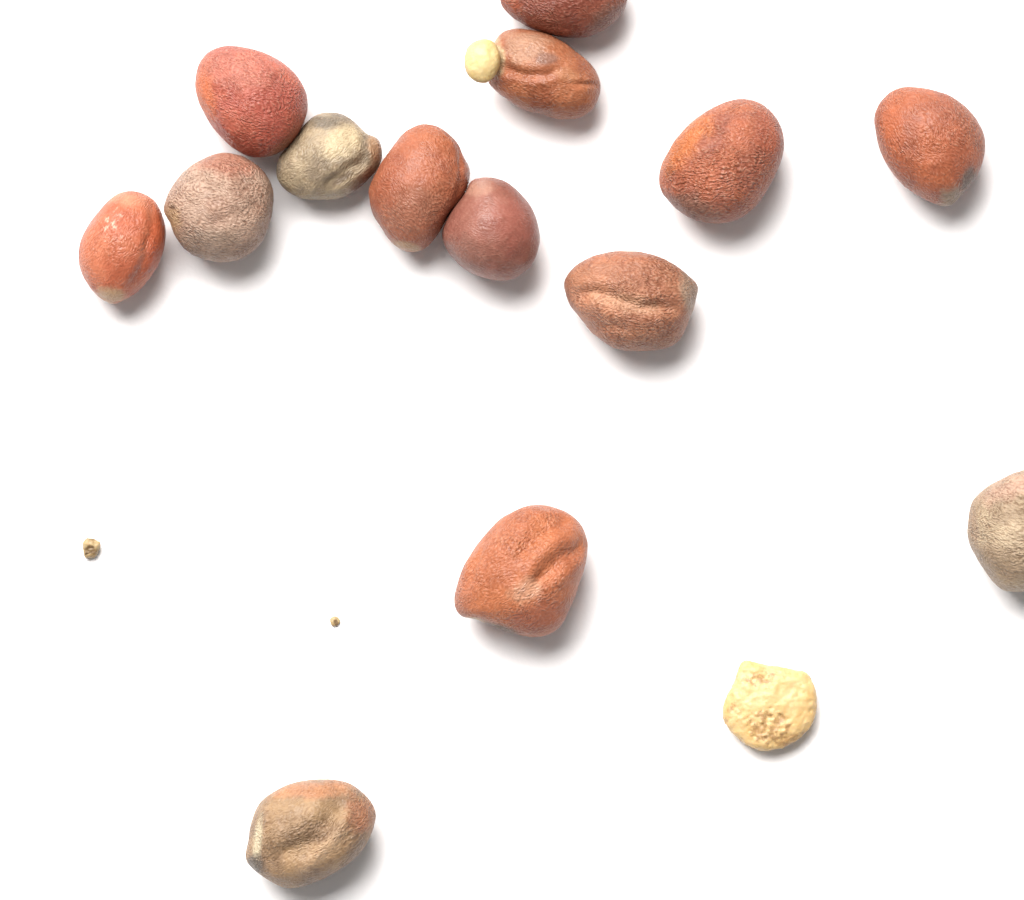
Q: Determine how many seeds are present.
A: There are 14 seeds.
